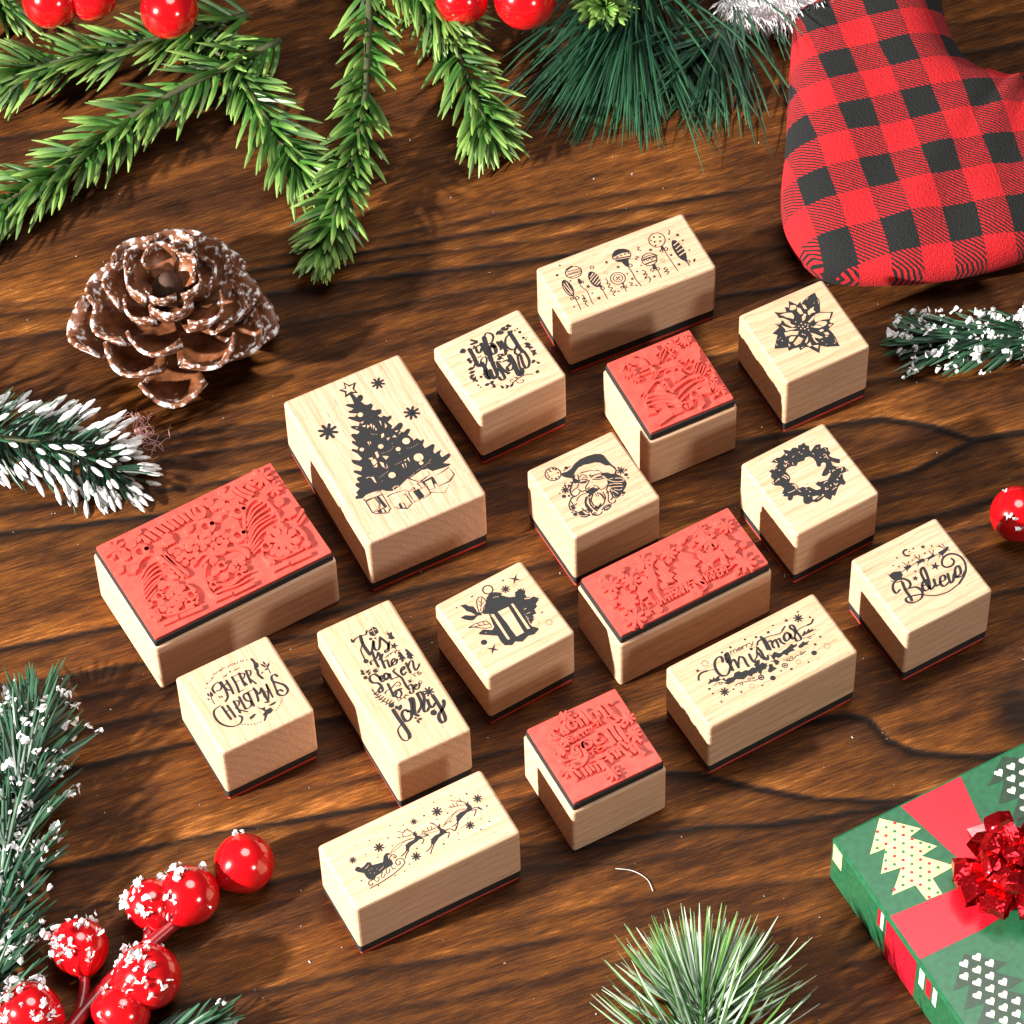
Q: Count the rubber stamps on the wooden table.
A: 16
